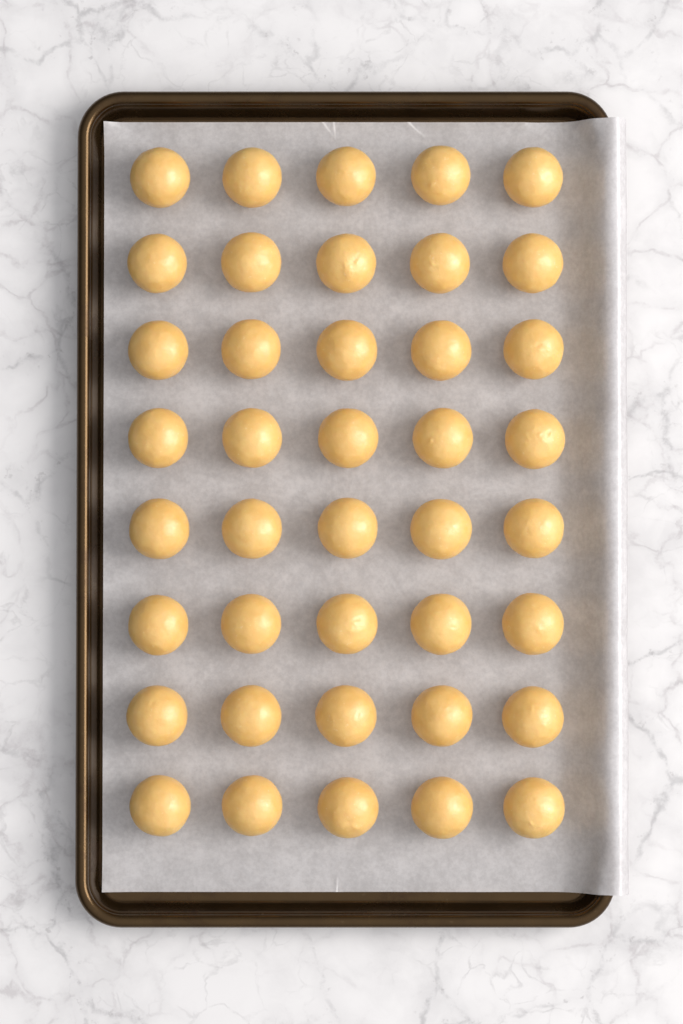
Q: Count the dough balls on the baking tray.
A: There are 40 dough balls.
